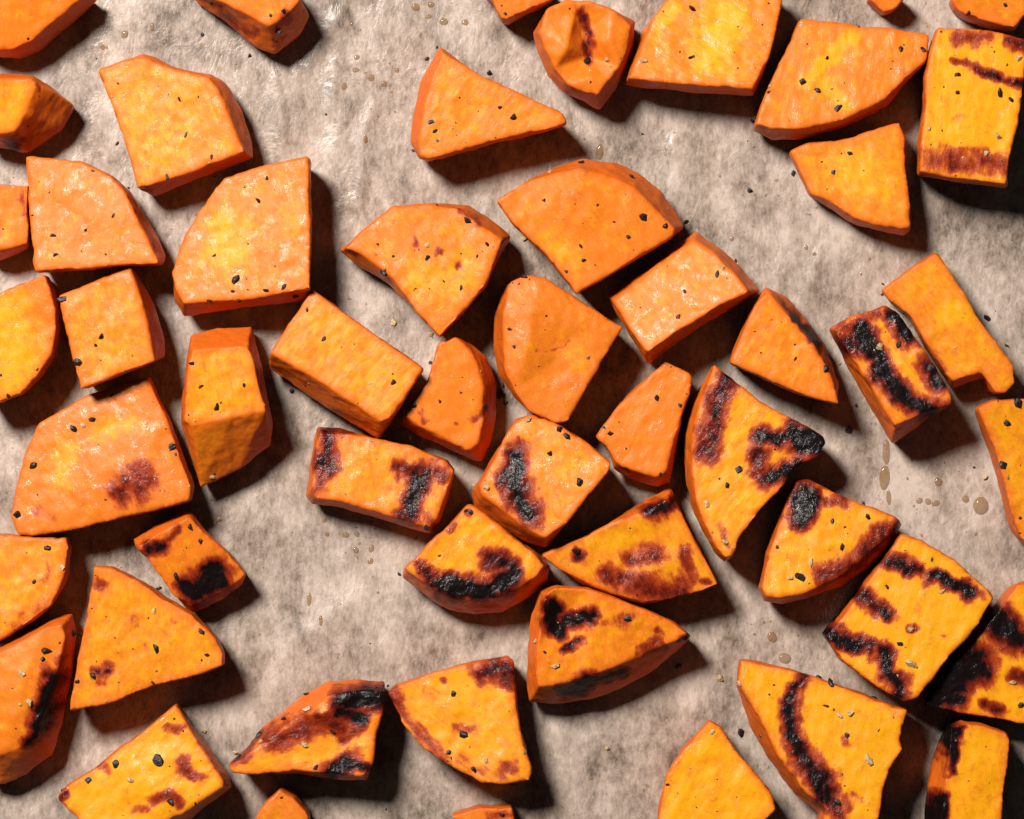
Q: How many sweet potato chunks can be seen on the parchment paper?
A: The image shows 52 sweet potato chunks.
